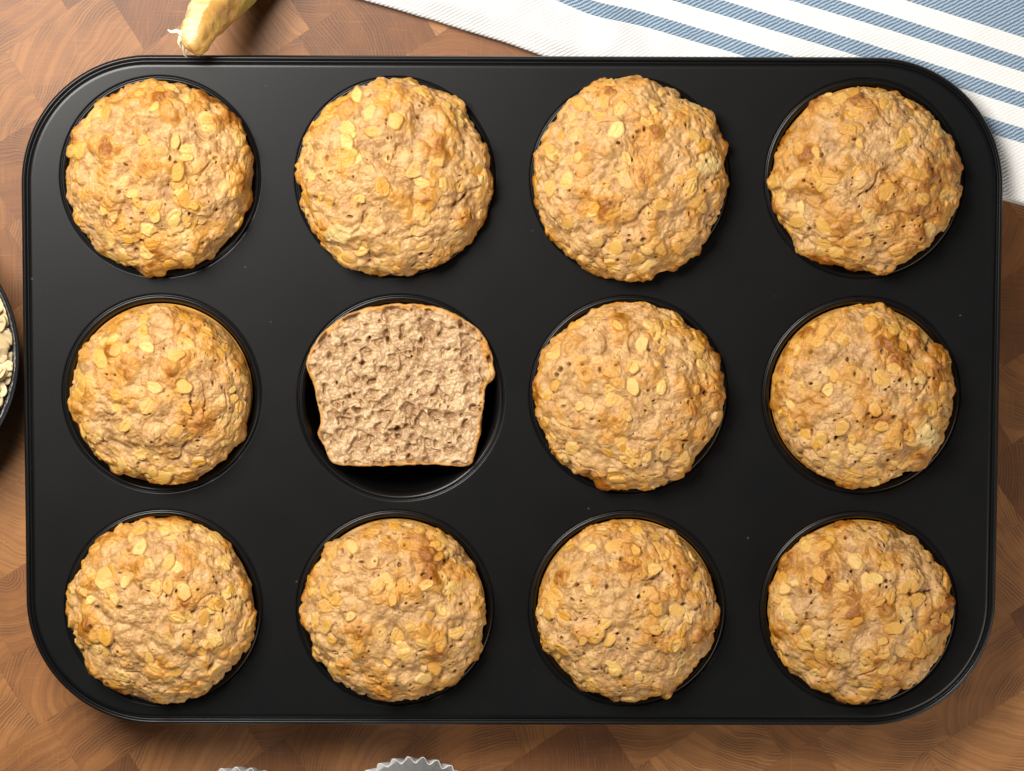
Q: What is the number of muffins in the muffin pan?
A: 12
